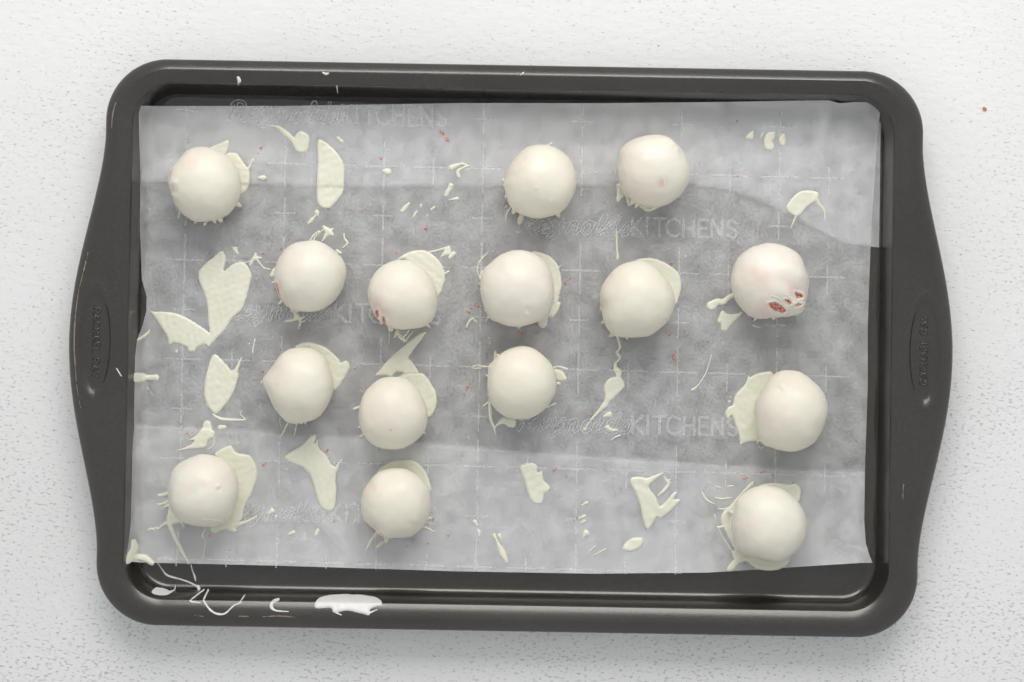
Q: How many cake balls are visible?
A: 15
